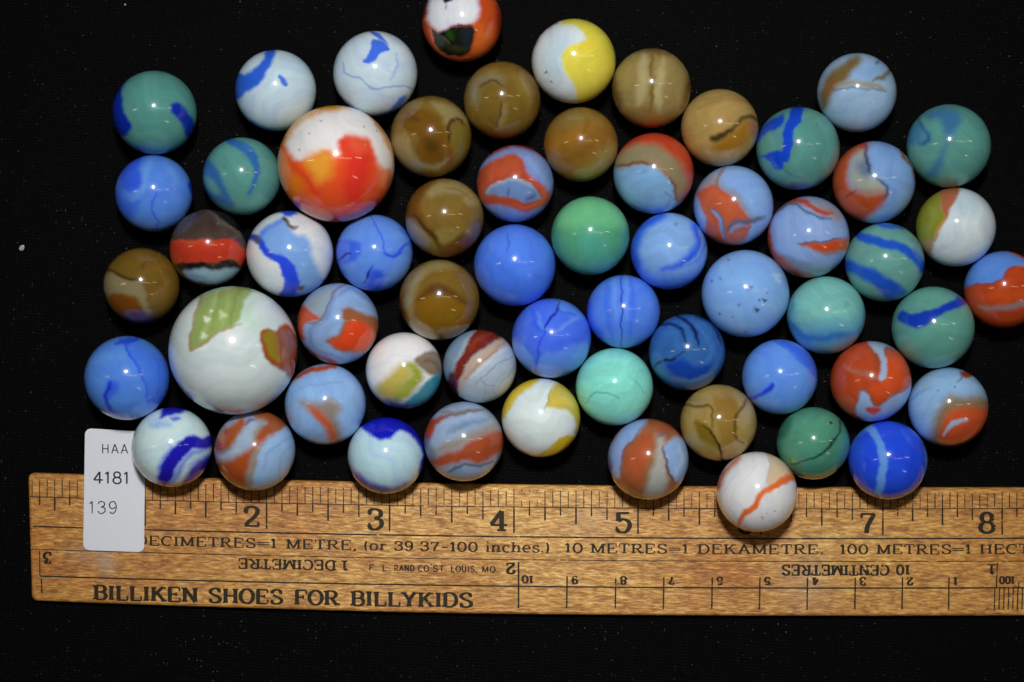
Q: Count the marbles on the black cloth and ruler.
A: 59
